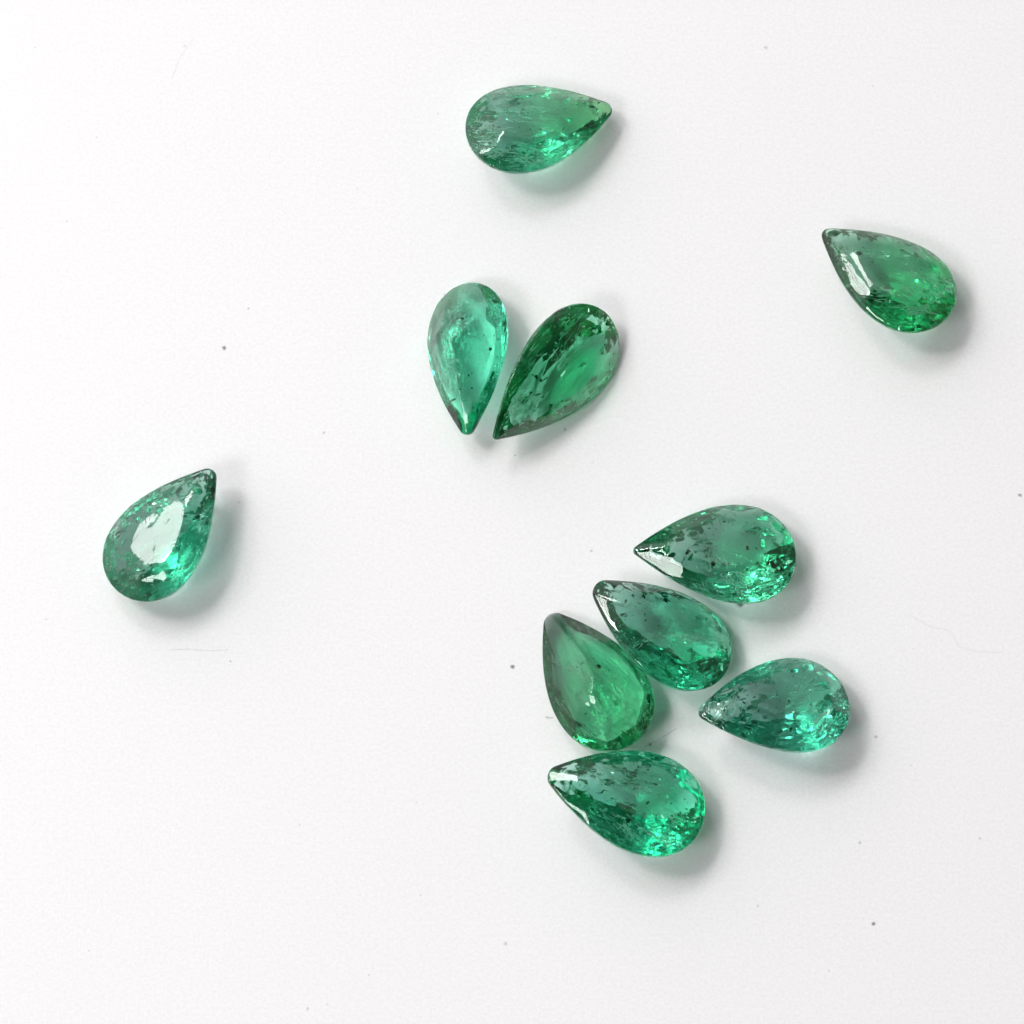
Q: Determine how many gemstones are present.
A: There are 10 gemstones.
